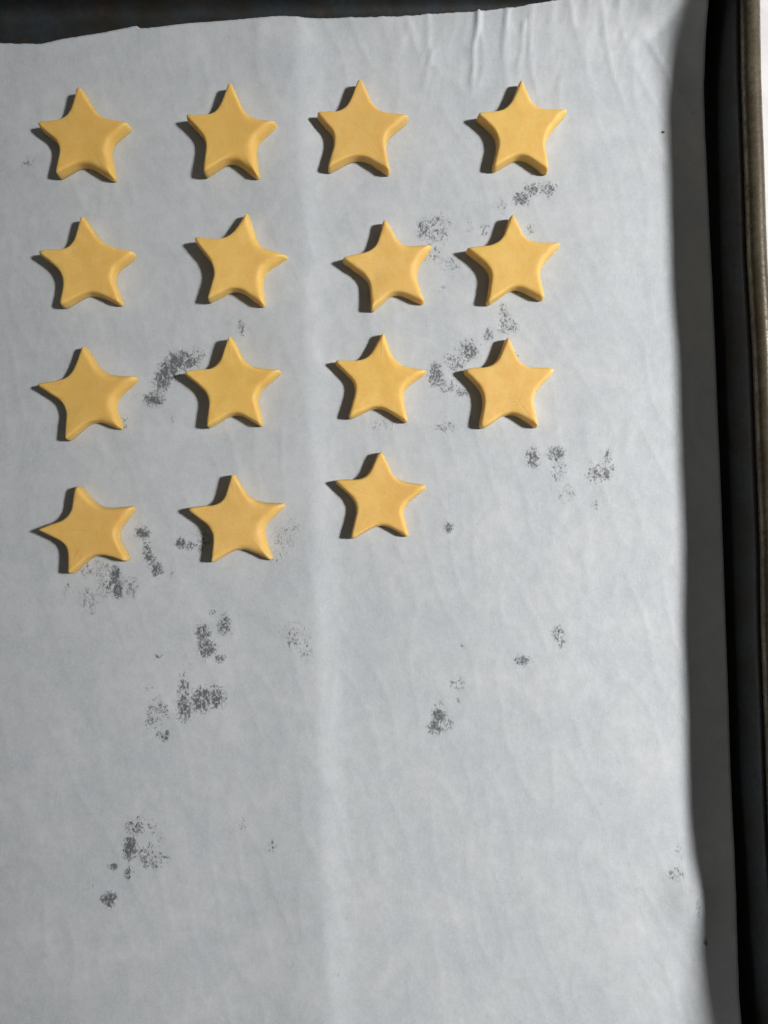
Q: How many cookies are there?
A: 15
